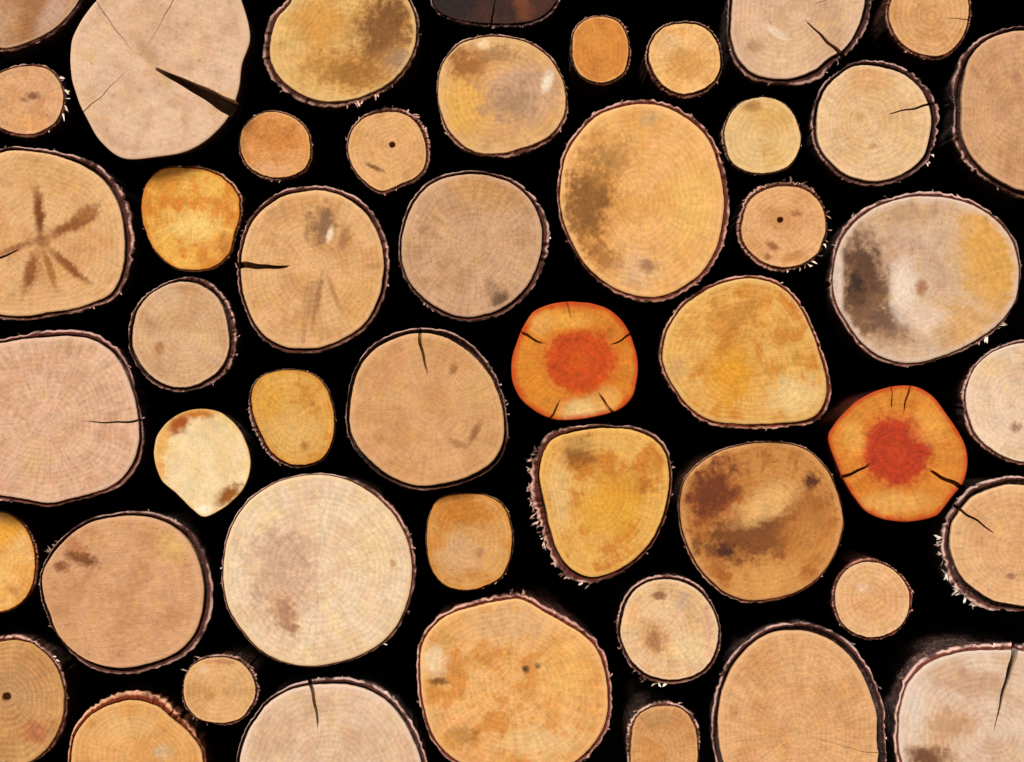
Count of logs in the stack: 48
